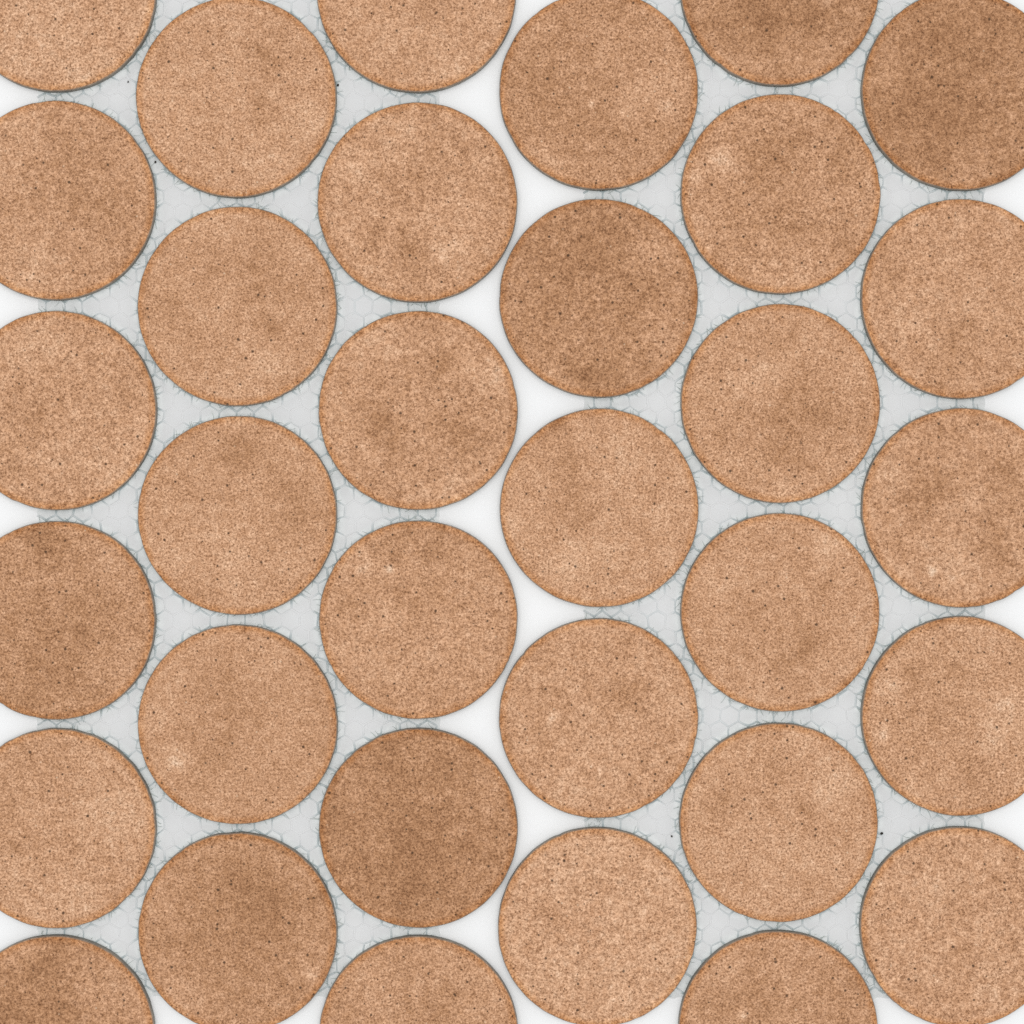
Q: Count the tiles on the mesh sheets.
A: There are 33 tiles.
